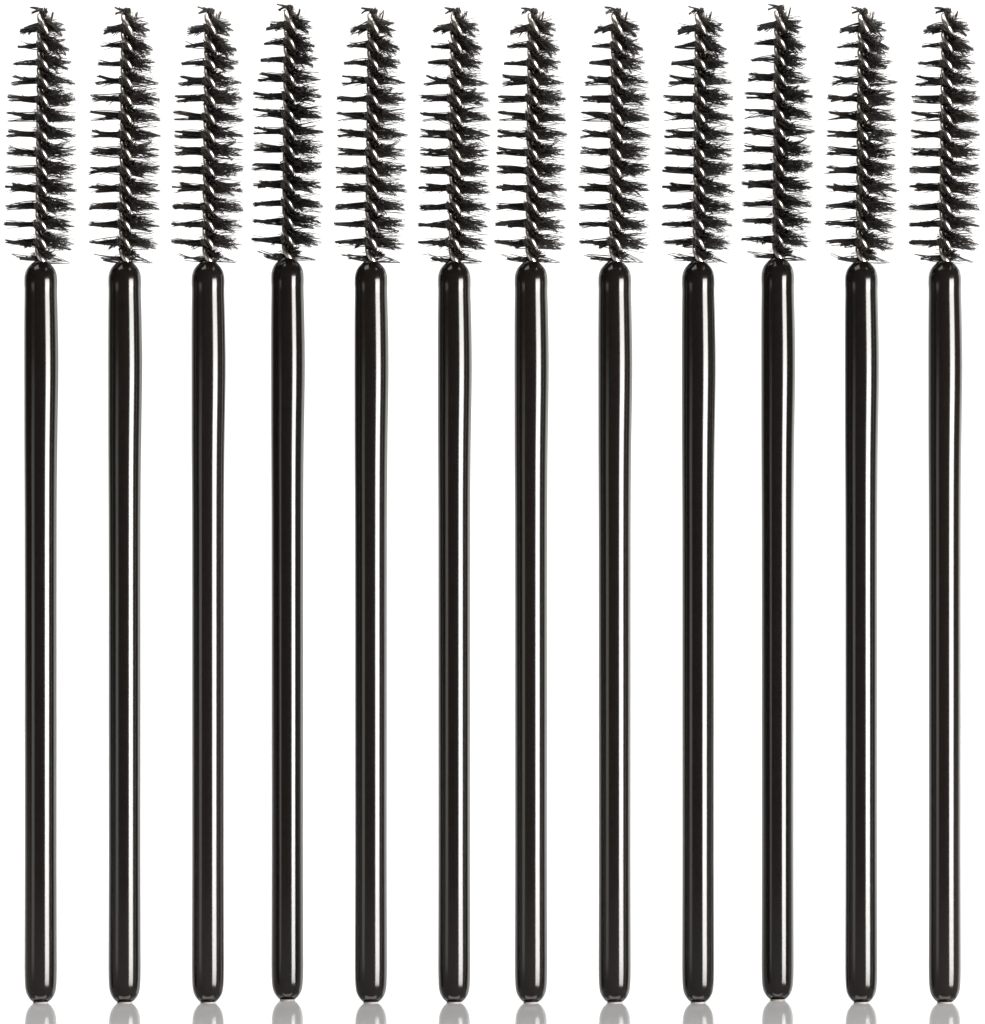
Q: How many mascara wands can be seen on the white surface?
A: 12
